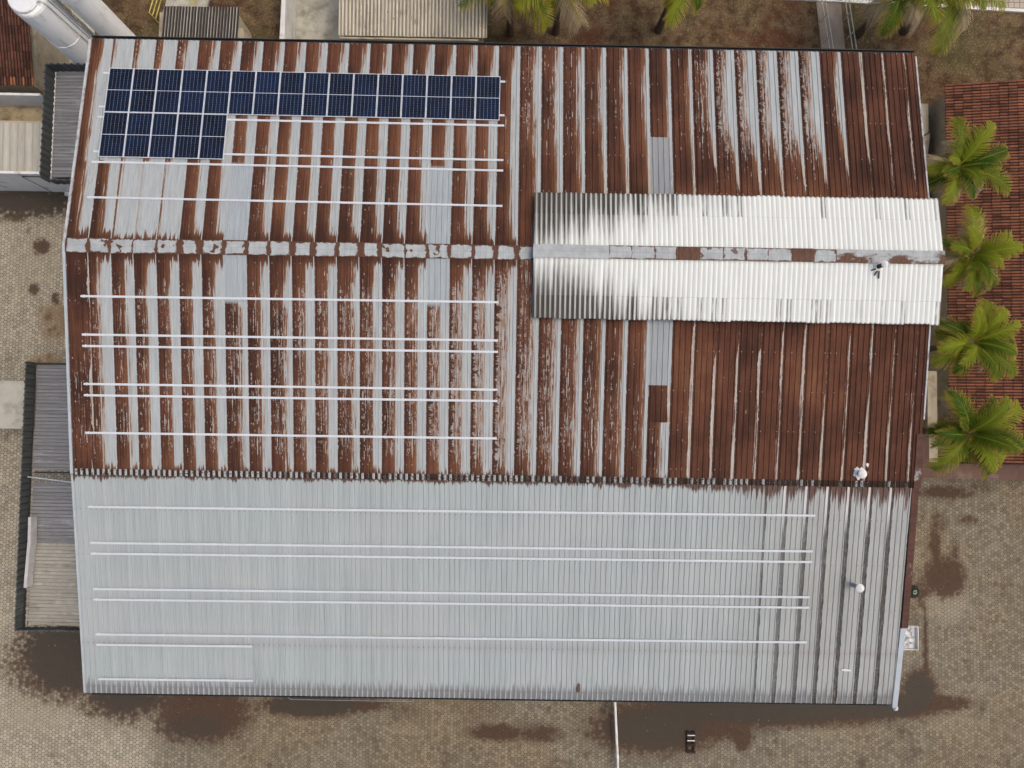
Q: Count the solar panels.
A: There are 21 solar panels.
